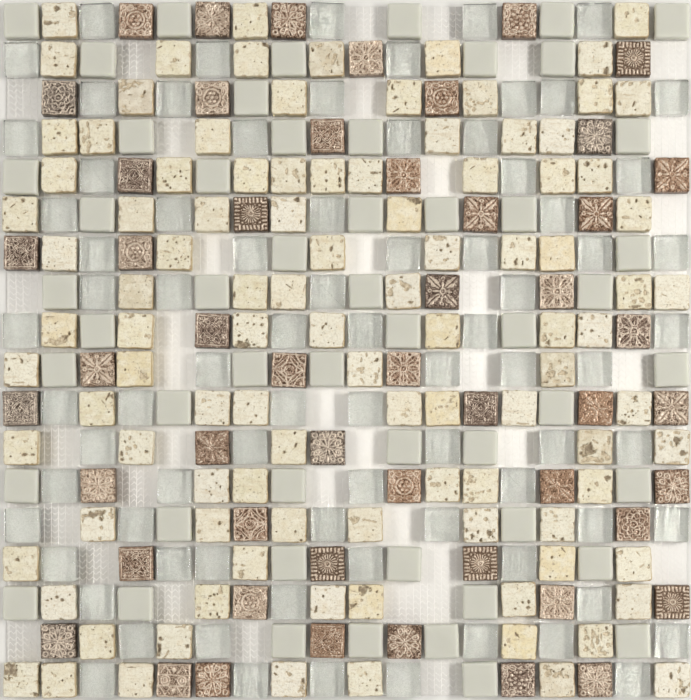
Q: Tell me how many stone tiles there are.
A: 103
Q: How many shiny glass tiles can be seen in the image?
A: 80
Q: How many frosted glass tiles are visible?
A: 53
